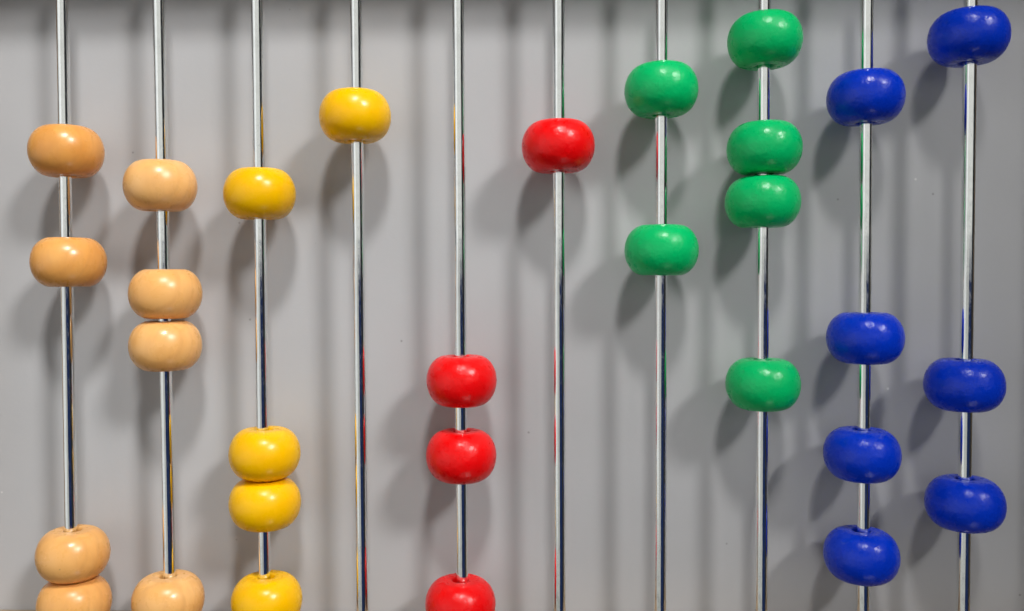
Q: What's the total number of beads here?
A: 30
